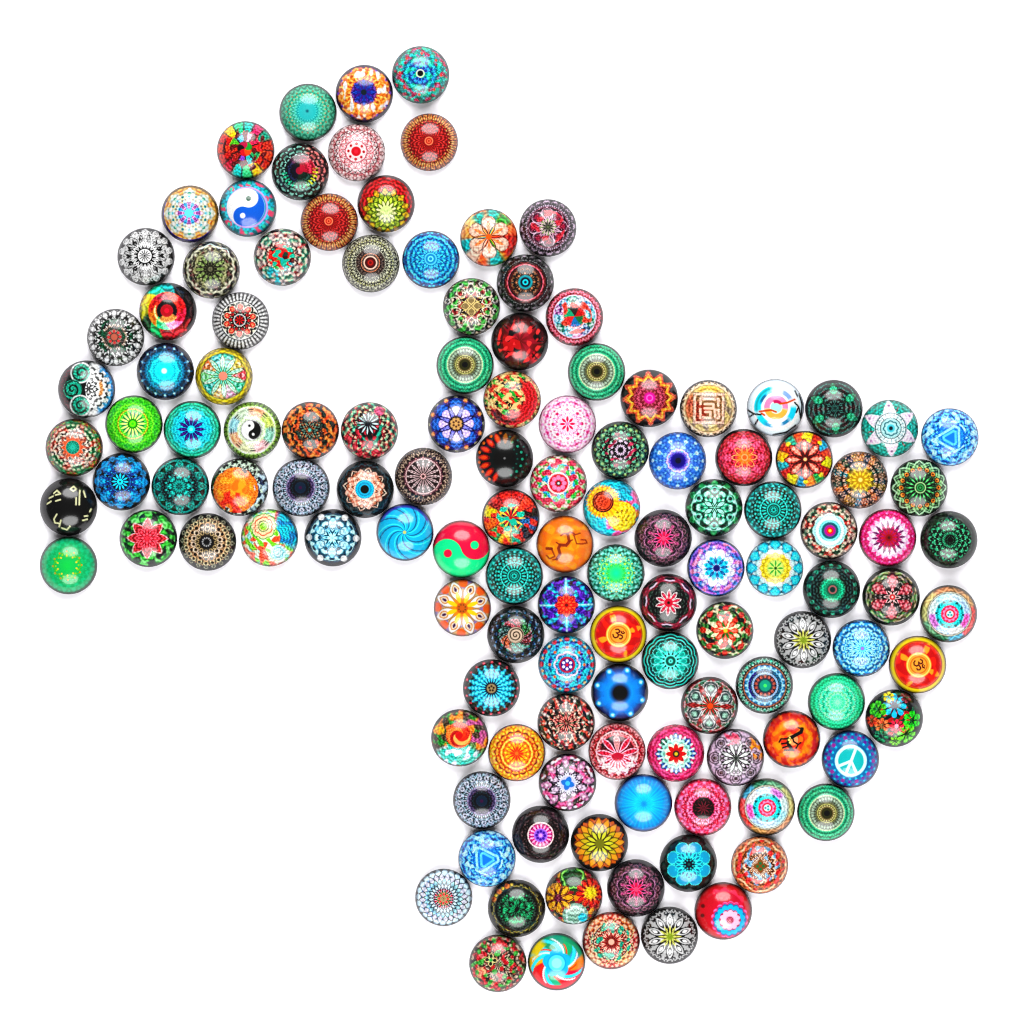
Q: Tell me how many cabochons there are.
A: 128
